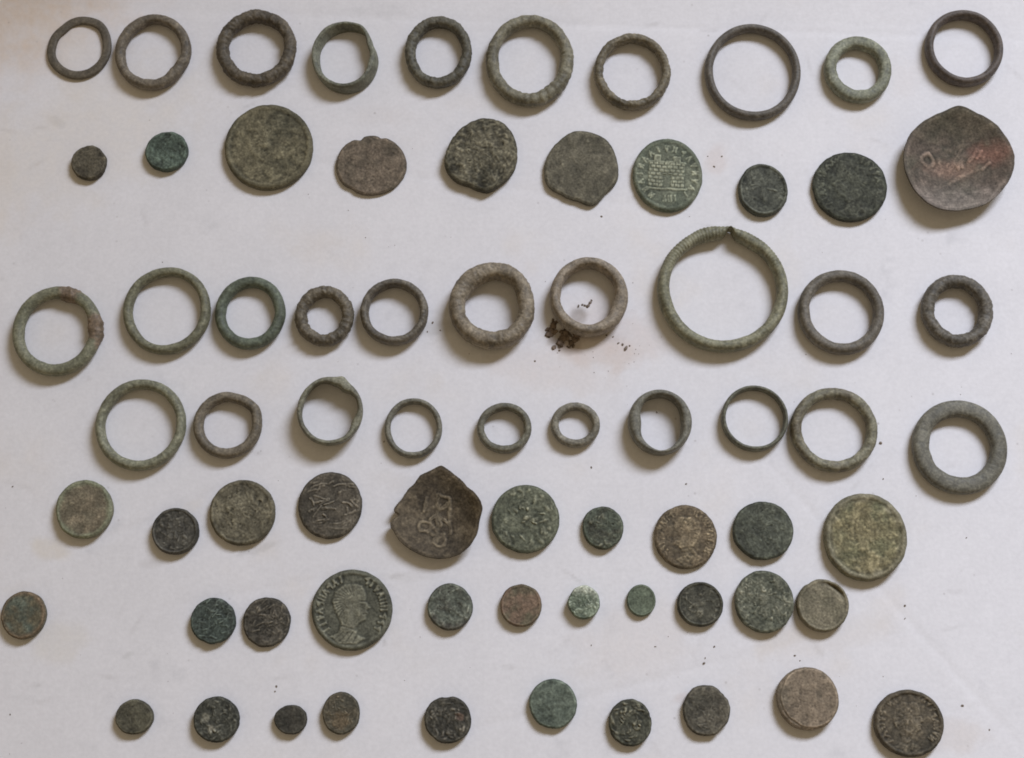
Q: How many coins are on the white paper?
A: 41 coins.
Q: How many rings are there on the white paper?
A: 30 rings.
